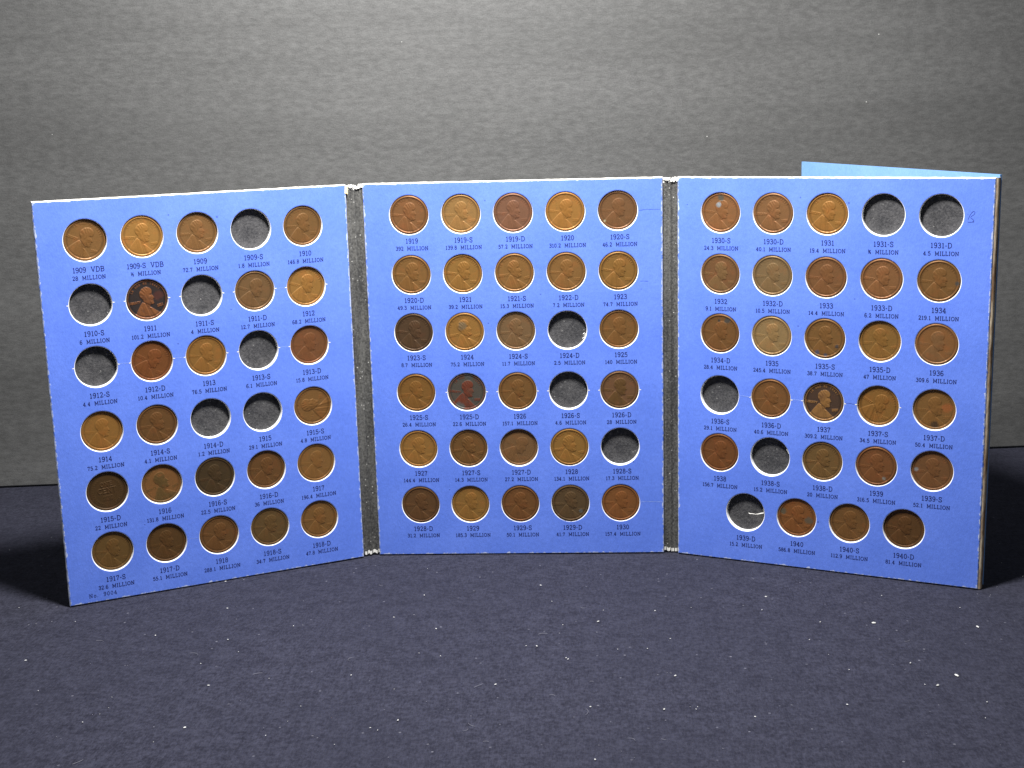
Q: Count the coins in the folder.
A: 74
